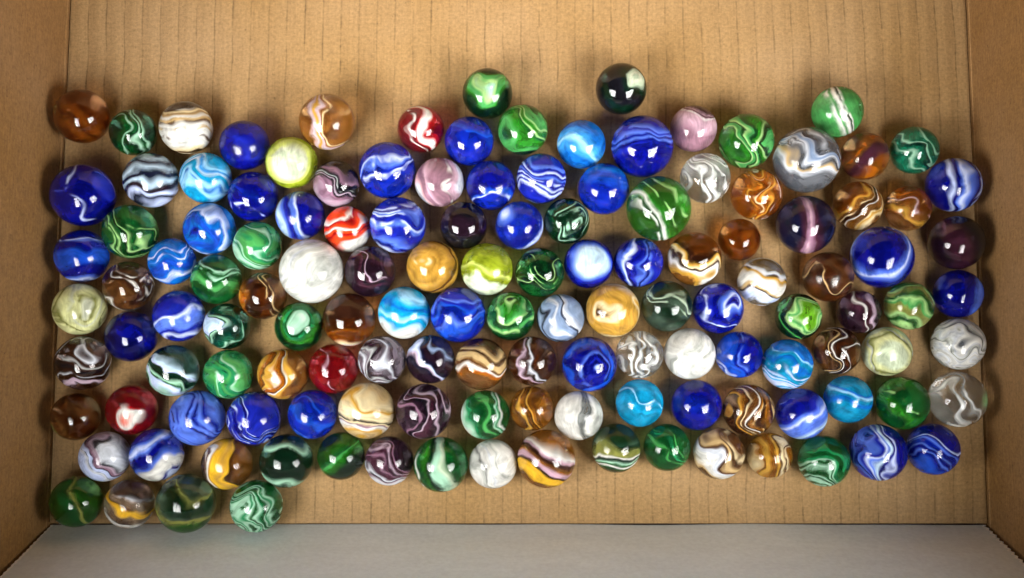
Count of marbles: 134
